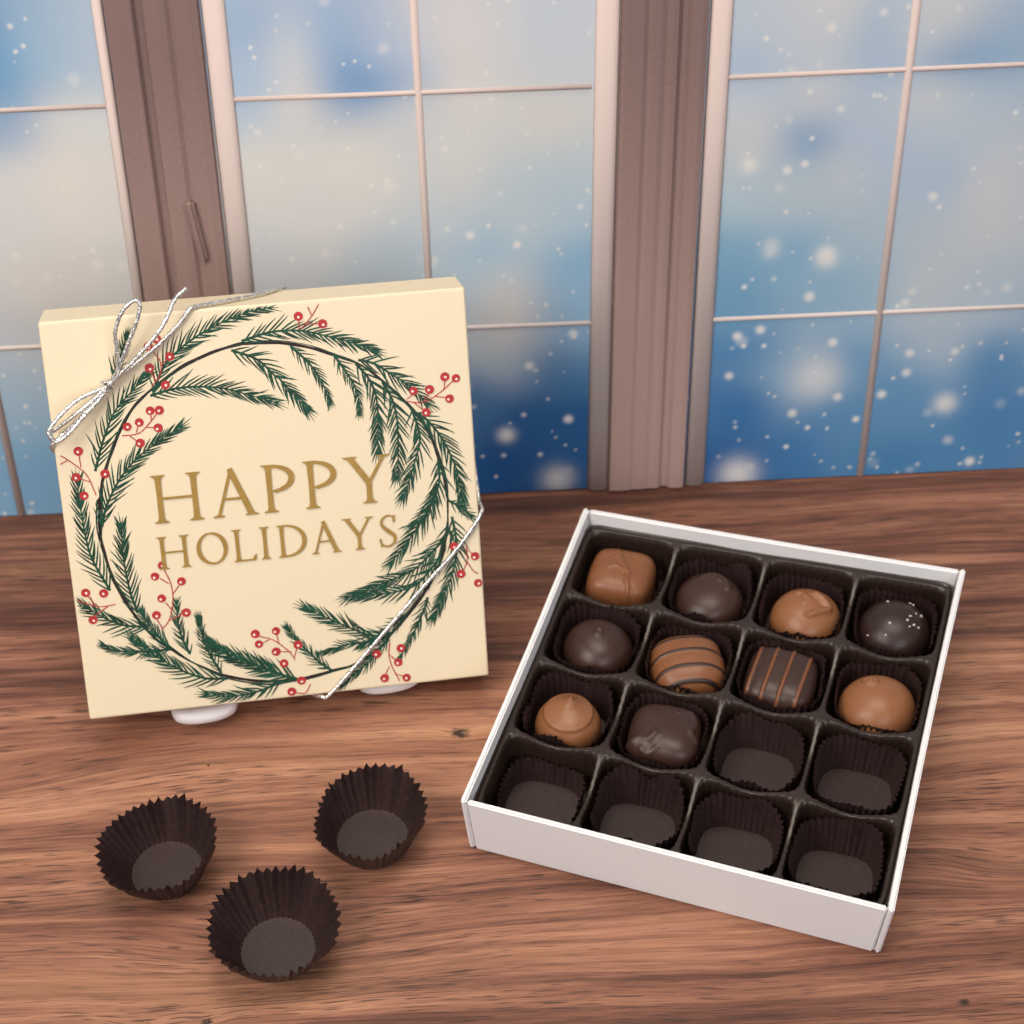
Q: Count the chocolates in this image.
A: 10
